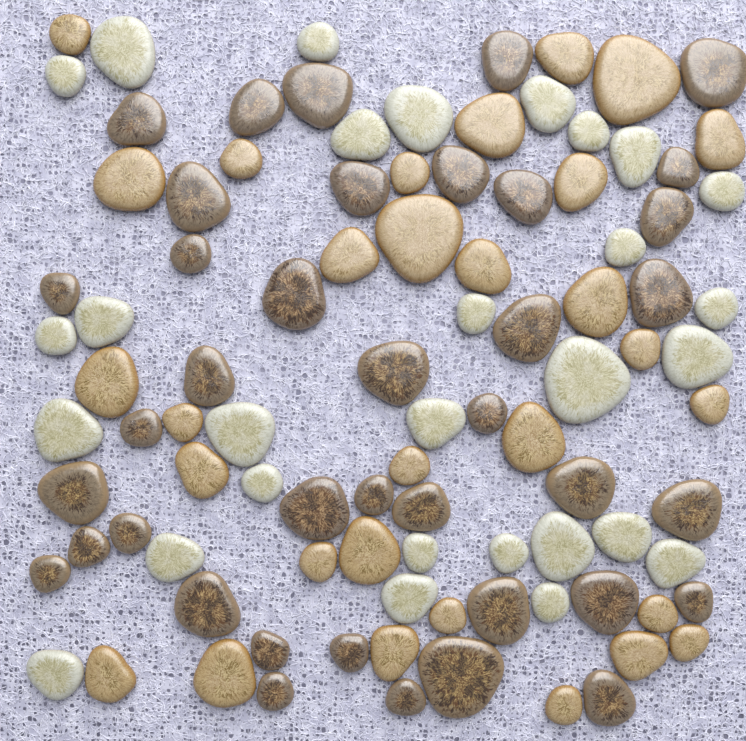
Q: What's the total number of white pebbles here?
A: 29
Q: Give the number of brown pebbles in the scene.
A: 39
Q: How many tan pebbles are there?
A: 30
